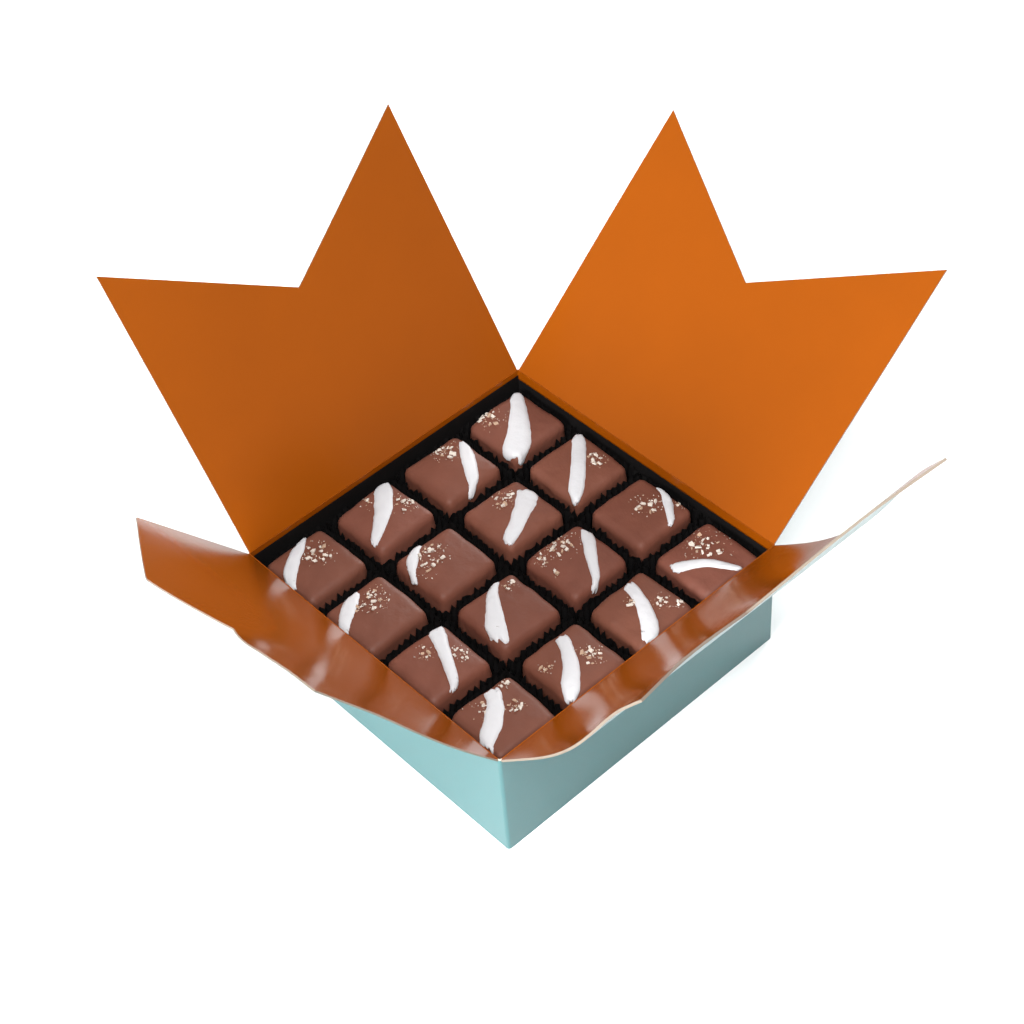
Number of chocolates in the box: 16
